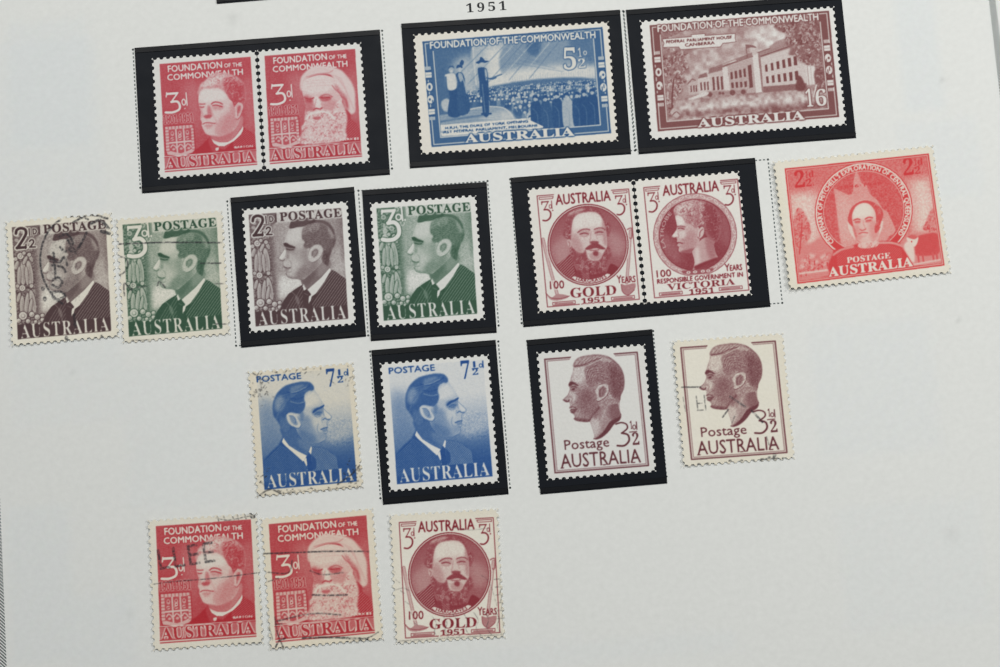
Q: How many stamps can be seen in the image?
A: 18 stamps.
